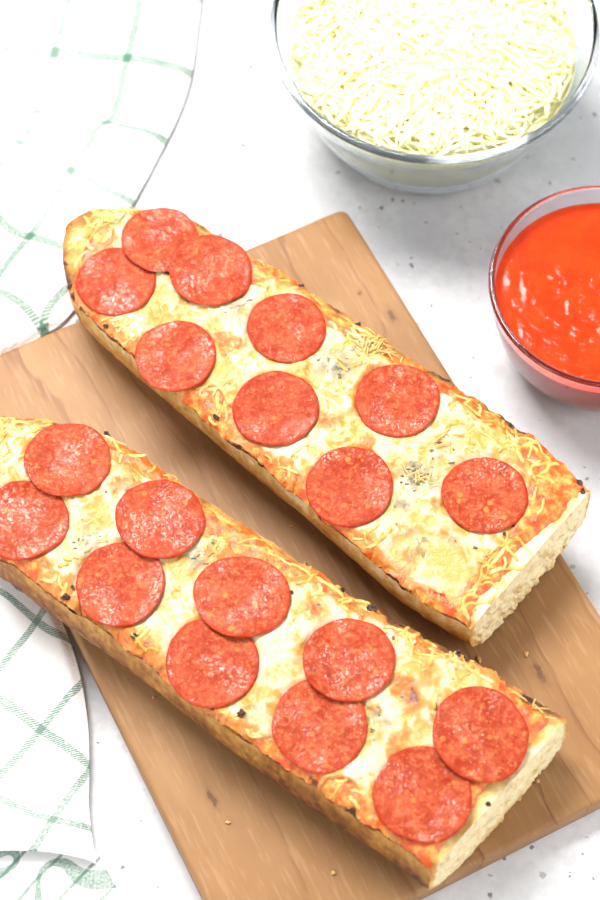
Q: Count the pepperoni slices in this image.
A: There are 19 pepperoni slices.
